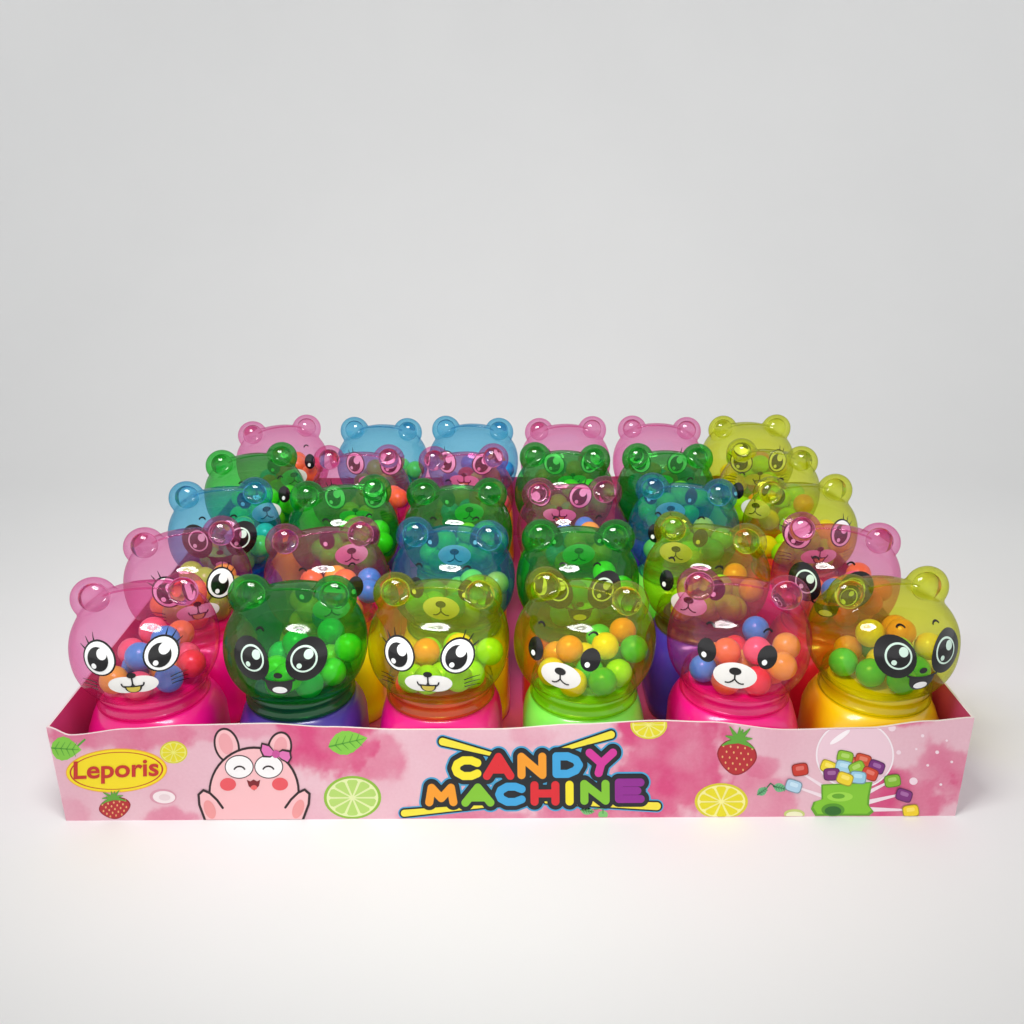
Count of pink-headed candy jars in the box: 11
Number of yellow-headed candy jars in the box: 7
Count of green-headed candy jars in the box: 7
